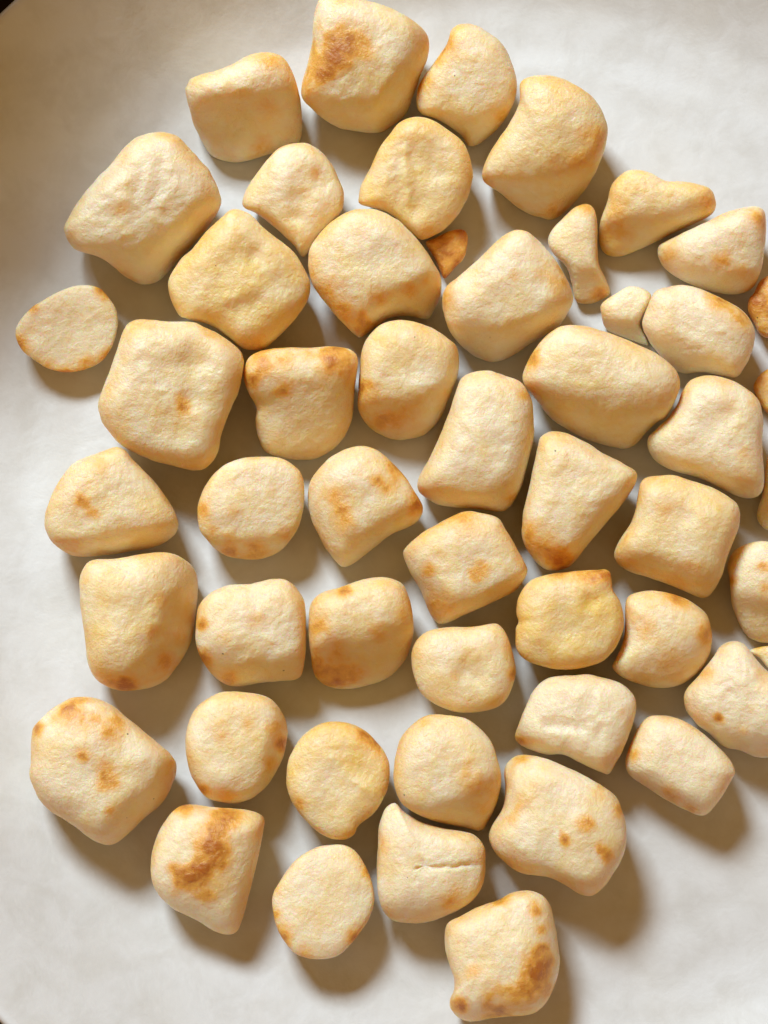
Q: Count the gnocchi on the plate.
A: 52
